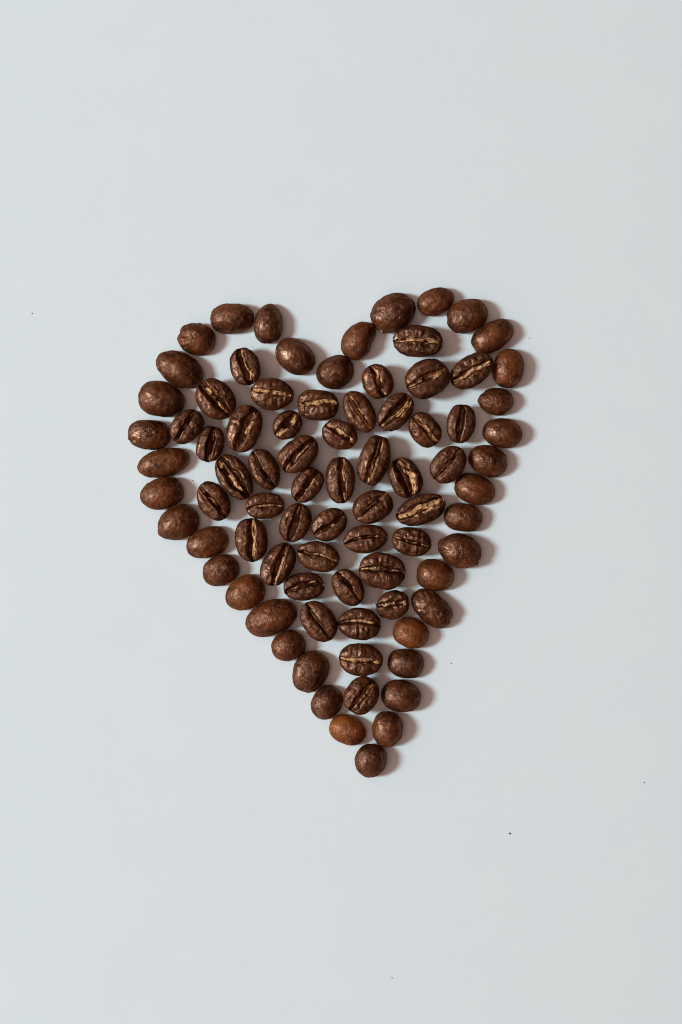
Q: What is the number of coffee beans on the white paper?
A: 82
